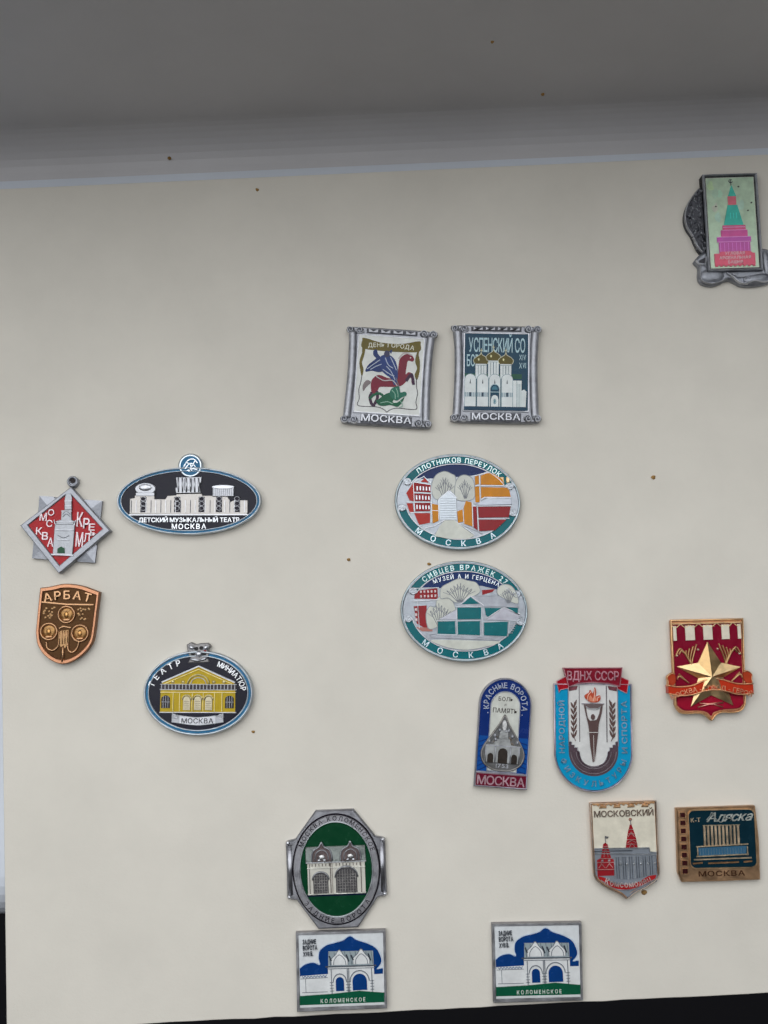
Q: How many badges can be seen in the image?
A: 17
